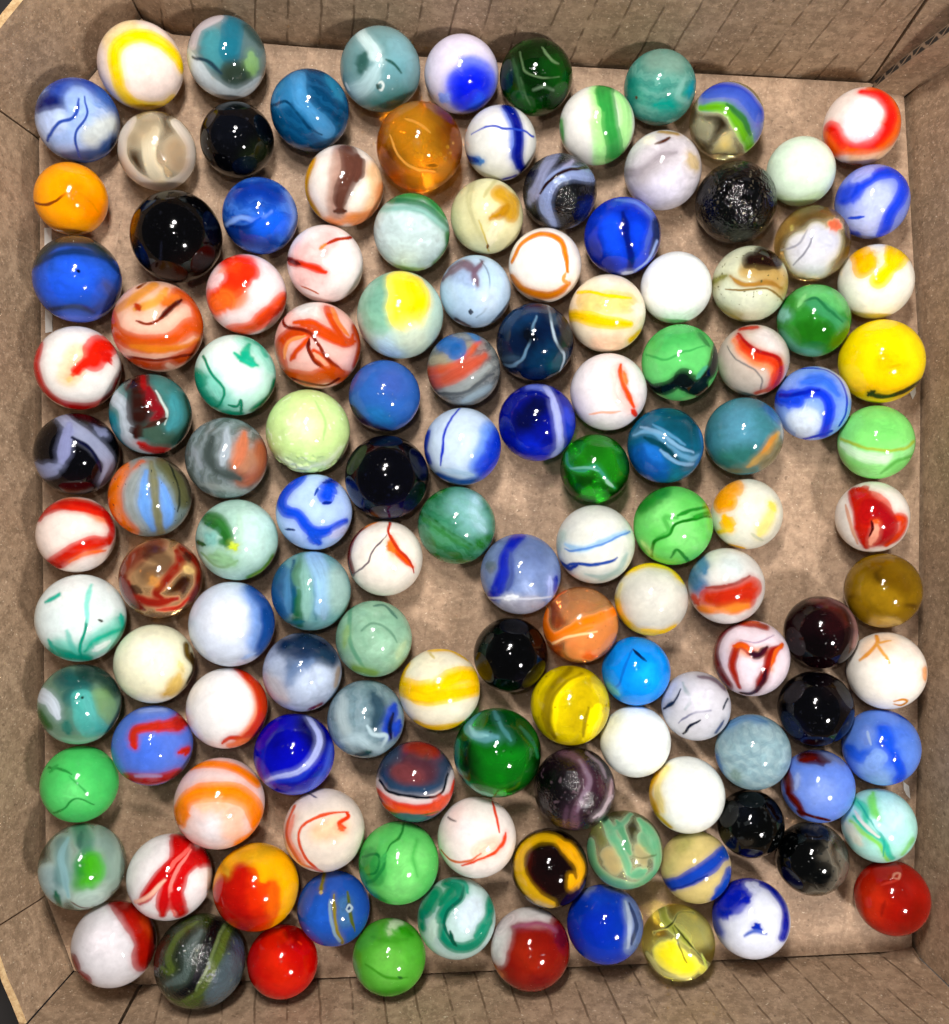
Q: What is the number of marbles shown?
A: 131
